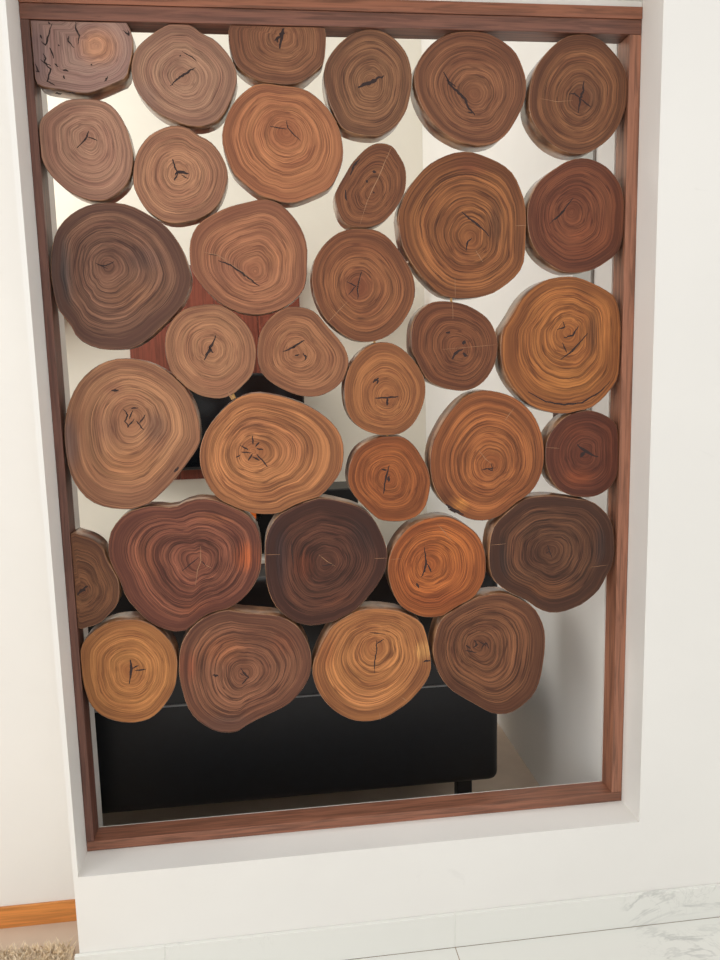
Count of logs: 34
